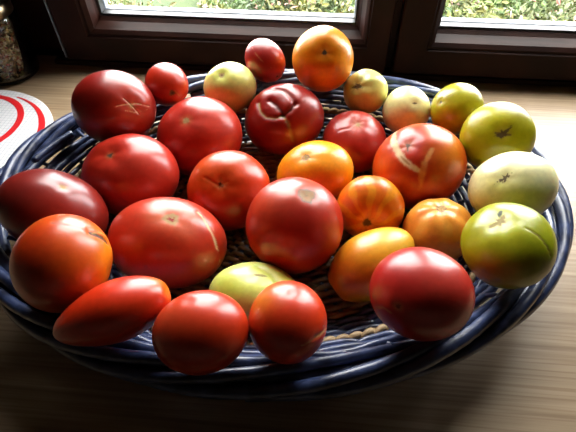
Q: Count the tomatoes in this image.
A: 30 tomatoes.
